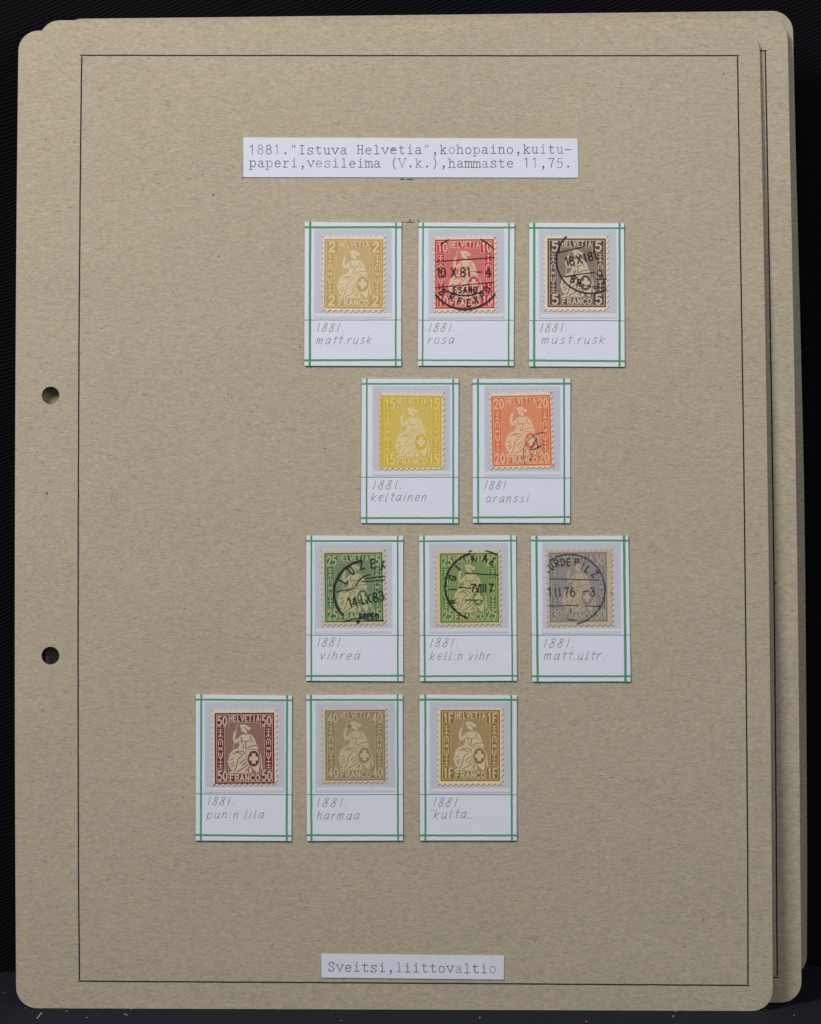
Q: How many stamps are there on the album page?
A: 11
